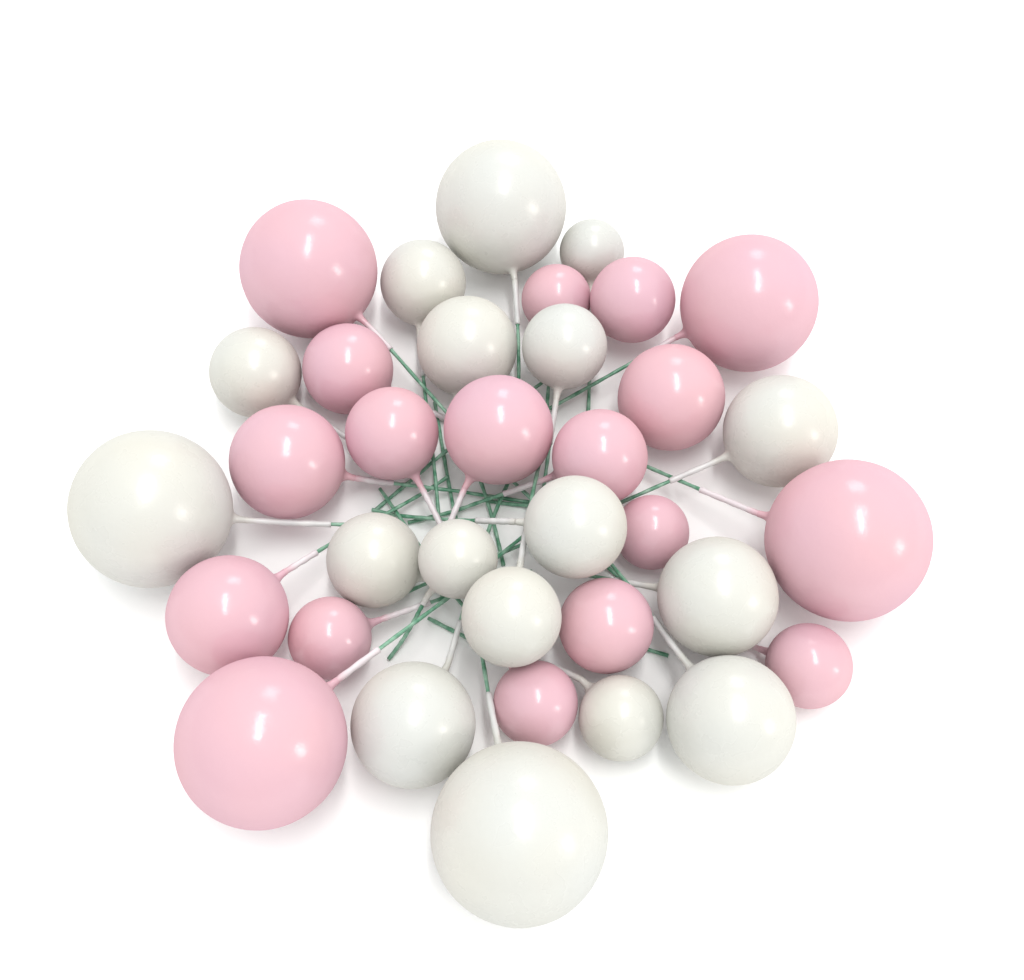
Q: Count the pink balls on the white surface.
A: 18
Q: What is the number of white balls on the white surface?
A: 17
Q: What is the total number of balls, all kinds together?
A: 35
